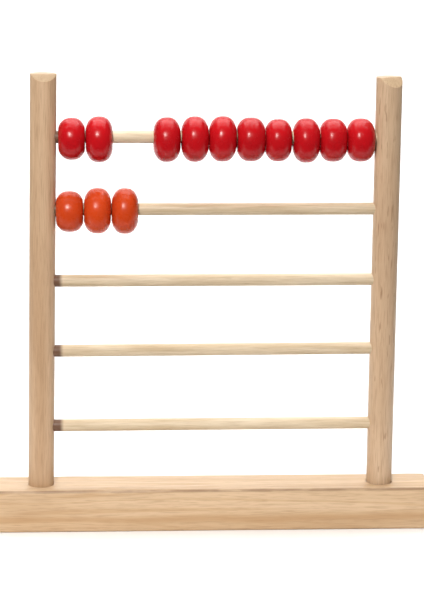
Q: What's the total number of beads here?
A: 13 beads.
